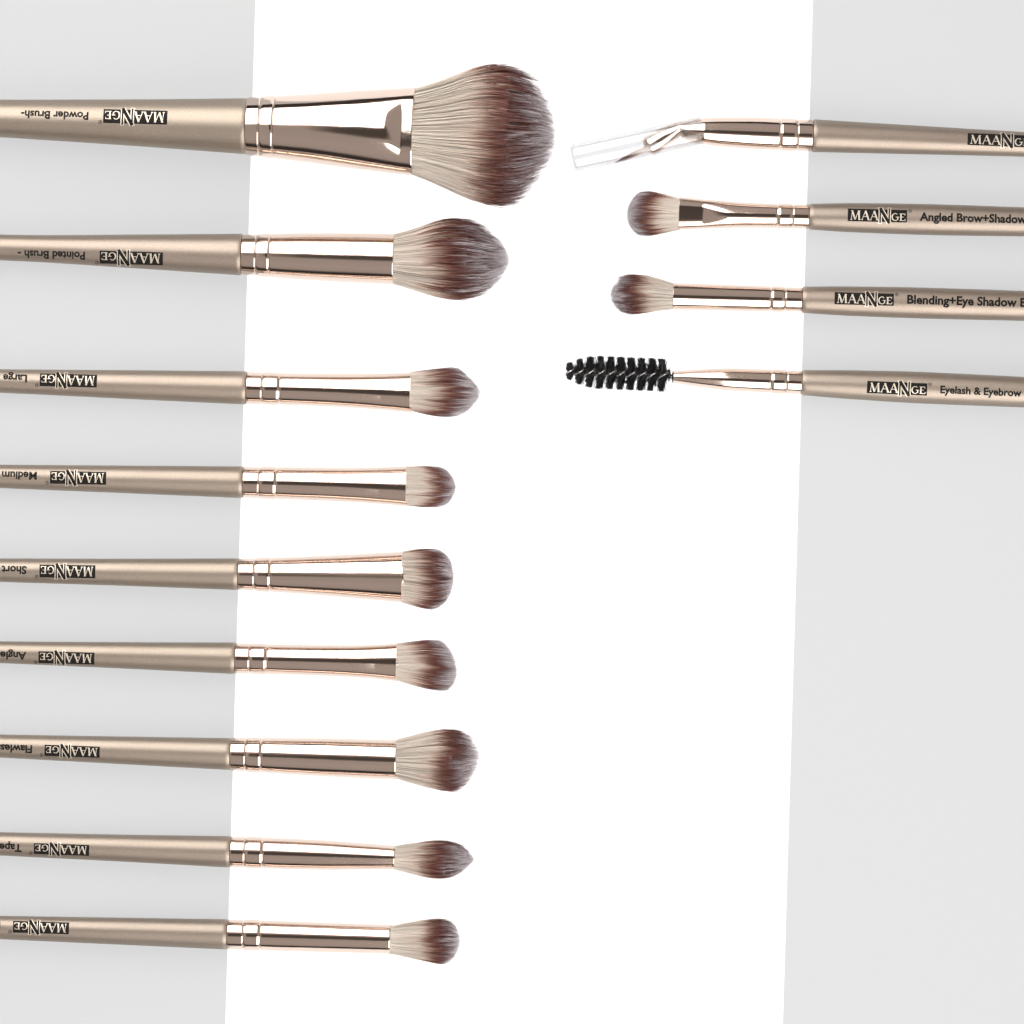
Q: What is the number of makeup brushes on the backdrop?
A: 13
